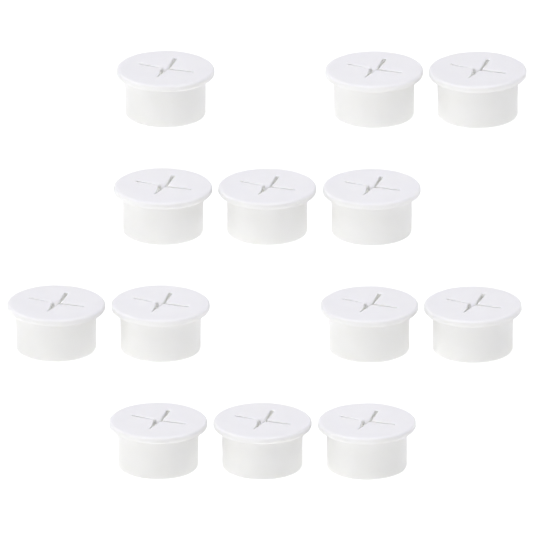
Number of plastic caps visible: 13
